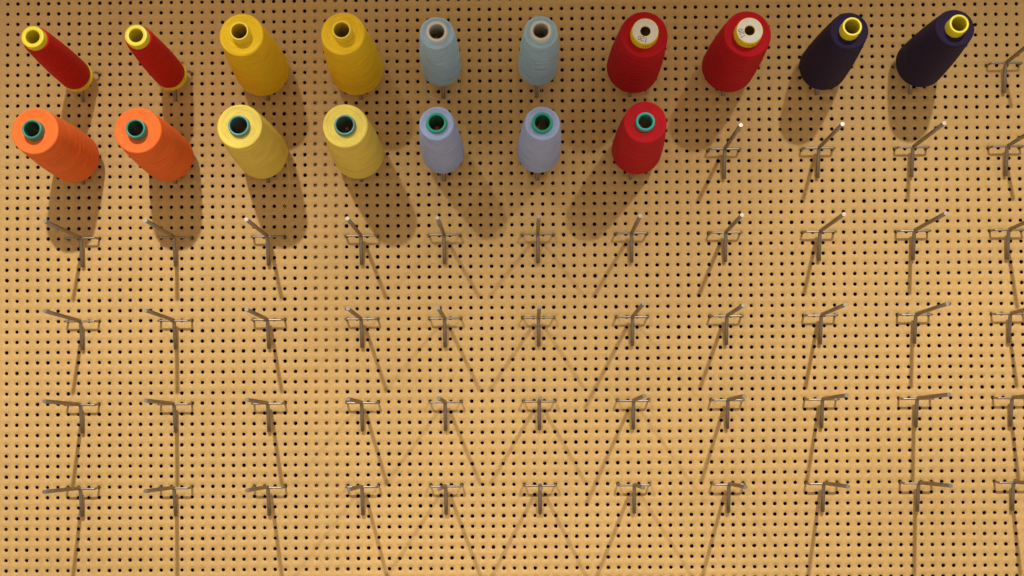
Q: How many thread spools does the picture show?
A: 17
